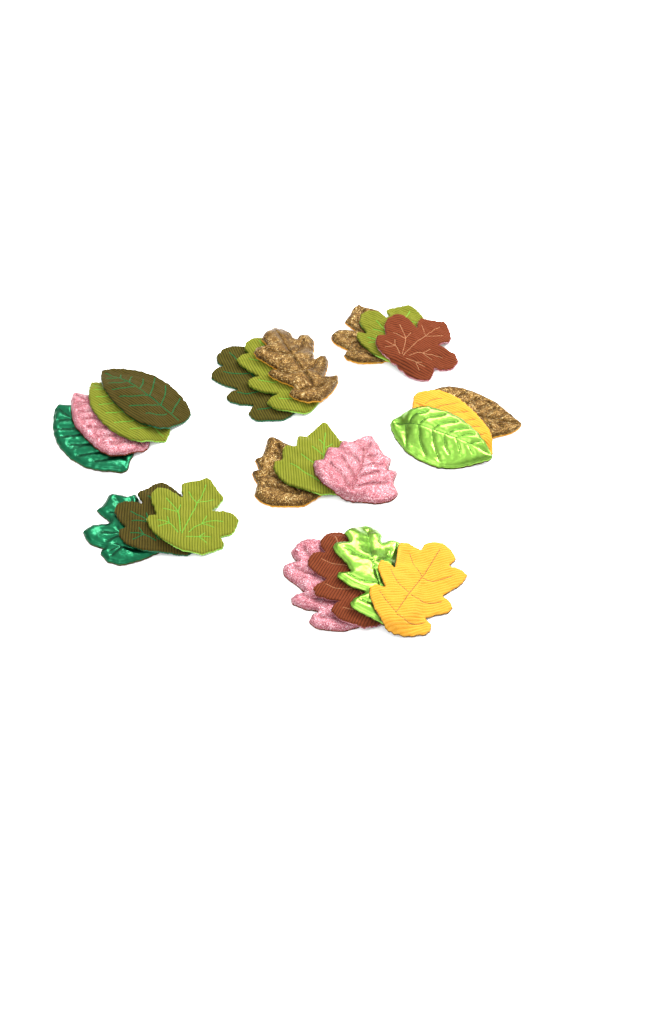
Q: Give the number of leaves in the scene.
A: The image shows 23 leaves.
